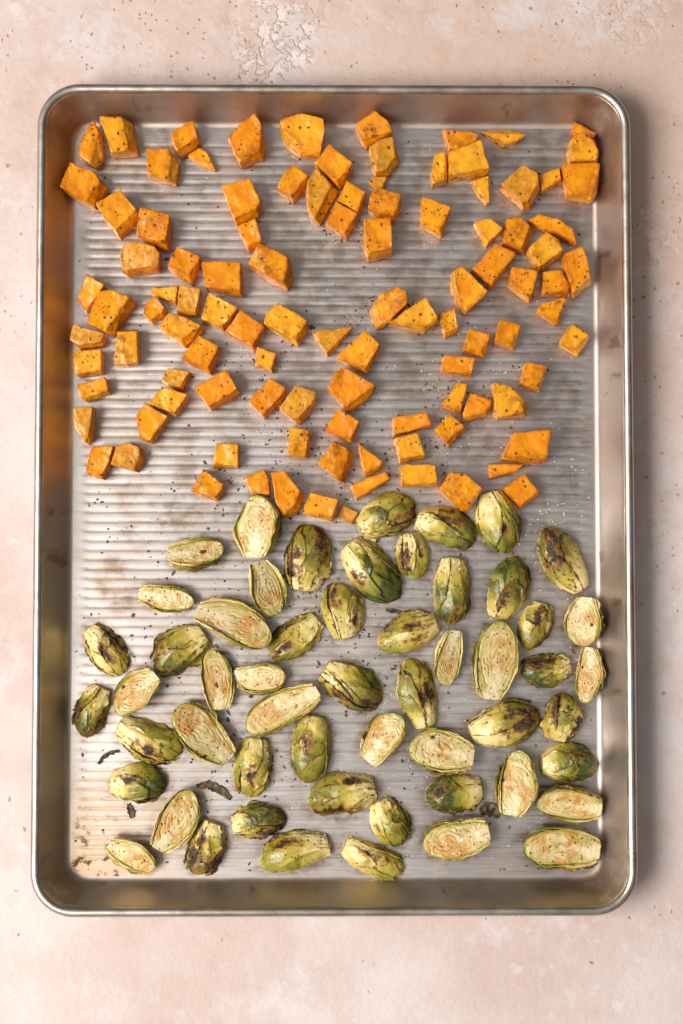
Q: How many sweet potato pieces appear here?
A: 104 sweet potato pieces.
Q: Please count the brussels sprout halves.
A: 55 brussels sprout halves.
